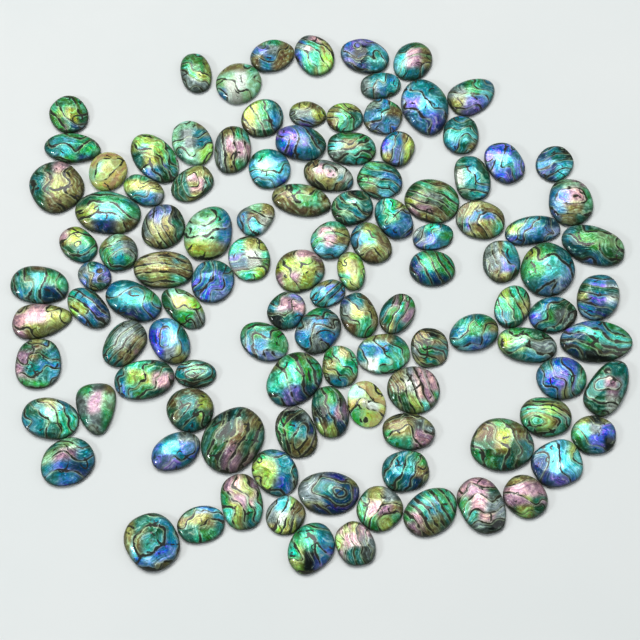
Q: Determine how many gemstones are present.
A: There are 114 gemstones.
